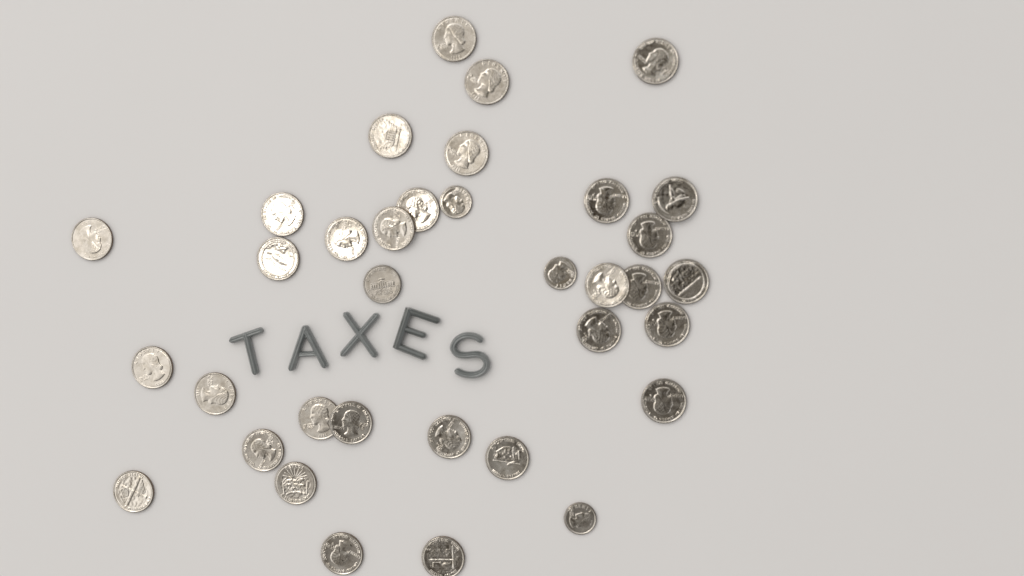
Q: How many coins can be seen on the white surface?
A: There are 35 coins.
